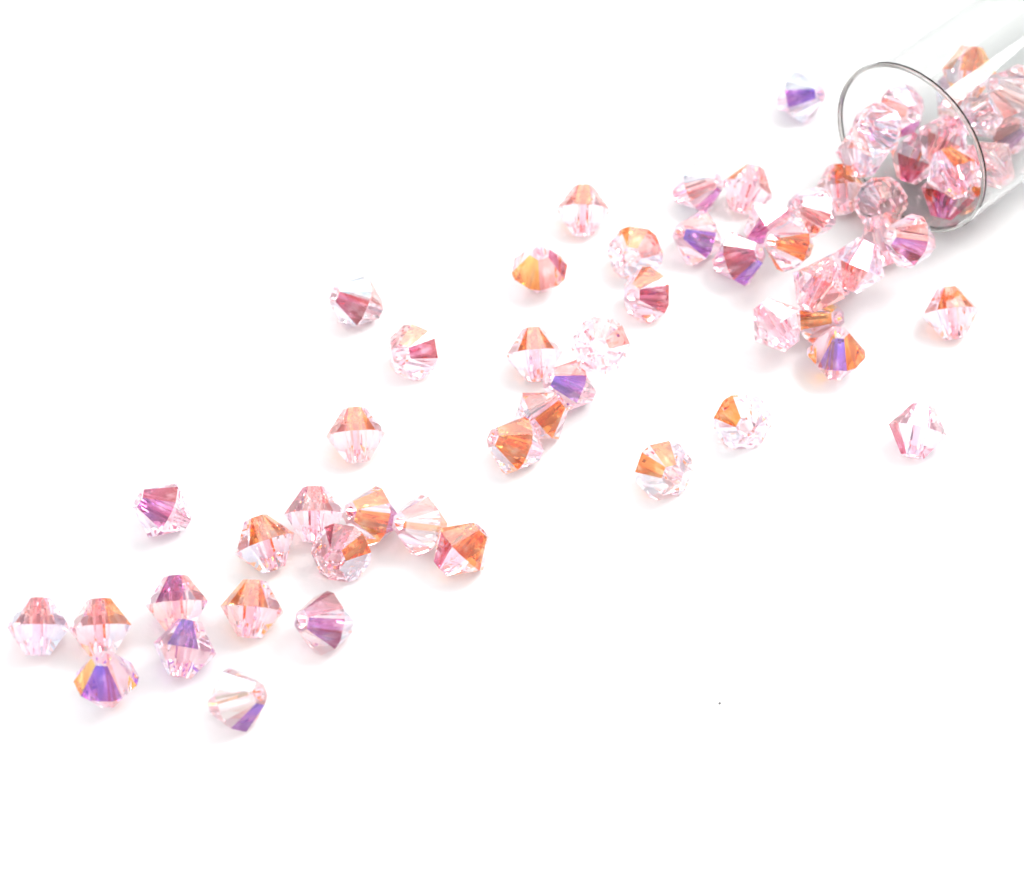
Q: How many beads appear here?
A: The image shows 63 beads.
